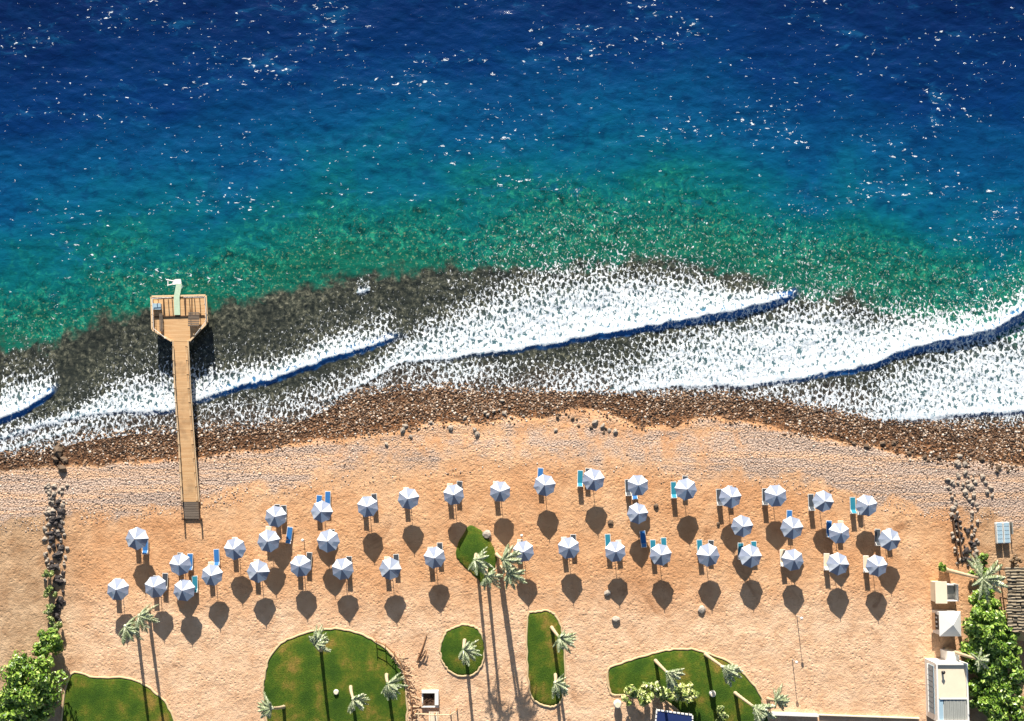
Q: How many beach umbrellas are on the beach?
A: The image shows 42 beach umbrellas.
